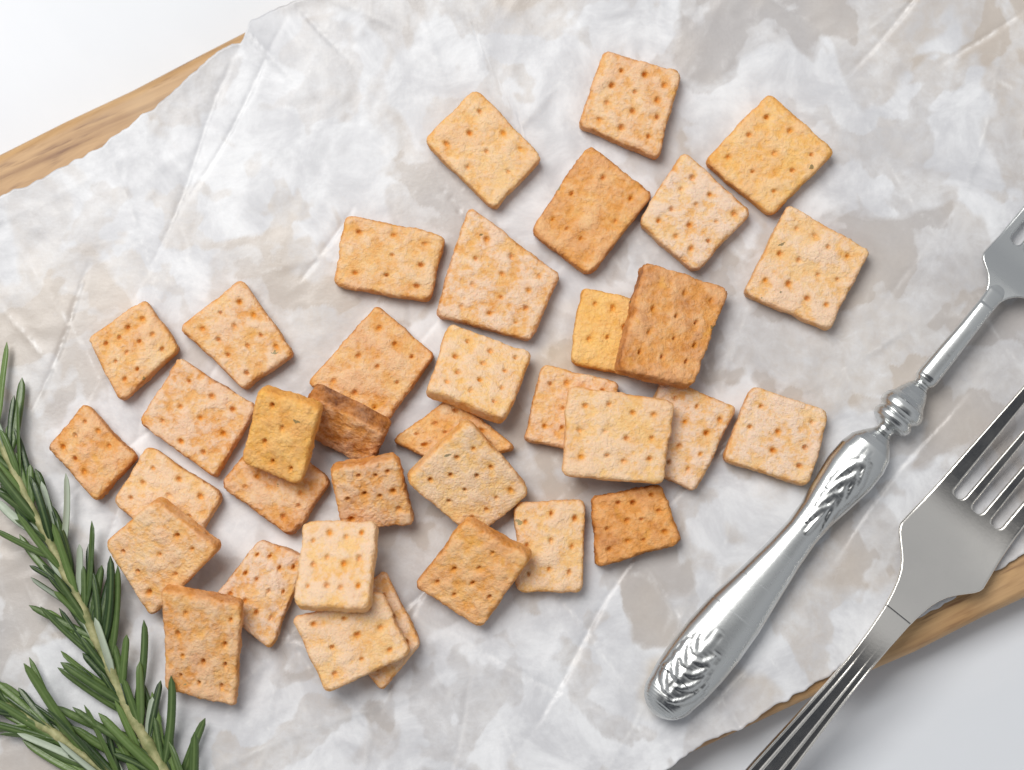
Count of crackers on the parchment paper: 36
